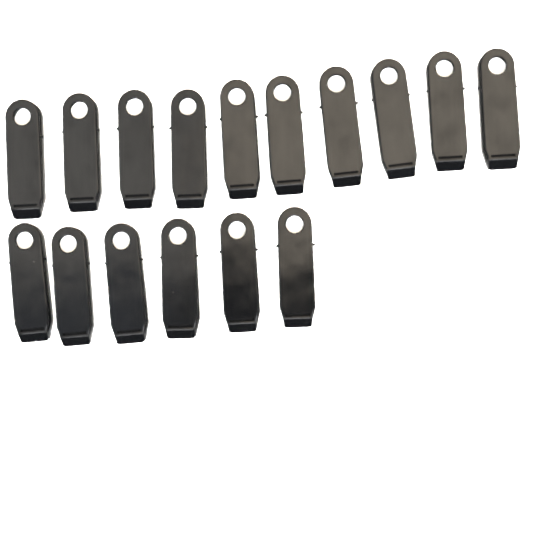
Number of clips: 16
